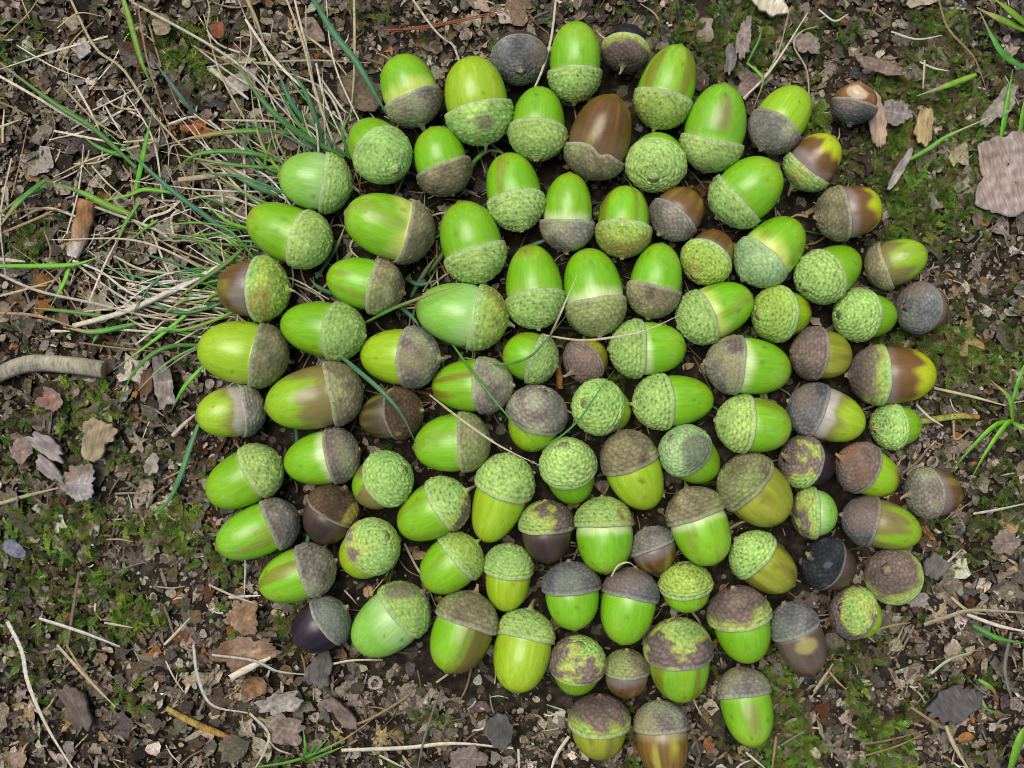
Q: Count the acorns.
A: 102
